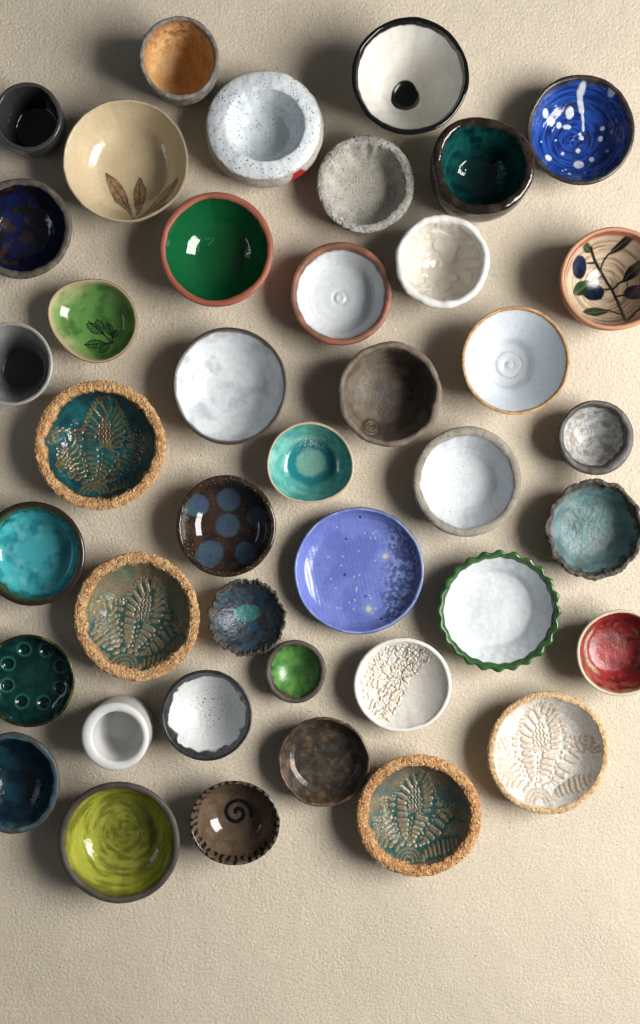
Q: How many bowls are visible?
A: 41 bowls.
